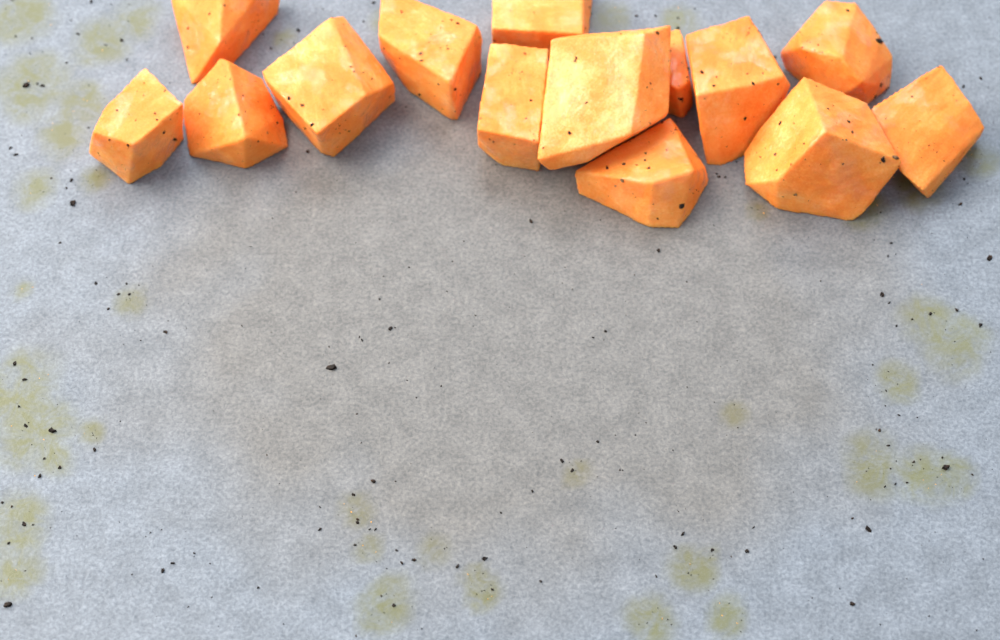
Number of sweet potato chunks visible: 14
